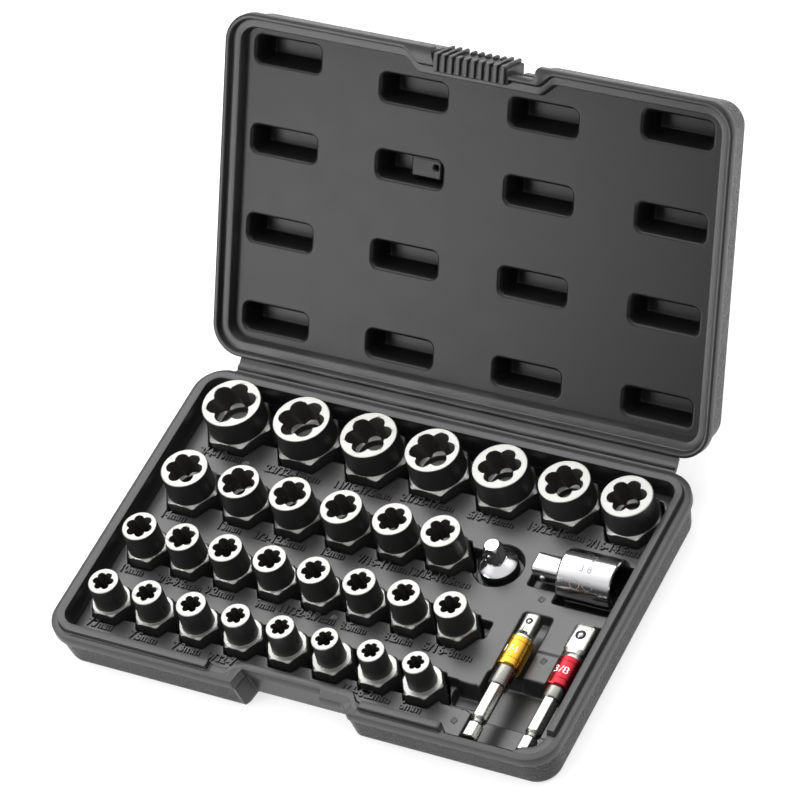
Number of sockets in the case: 29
